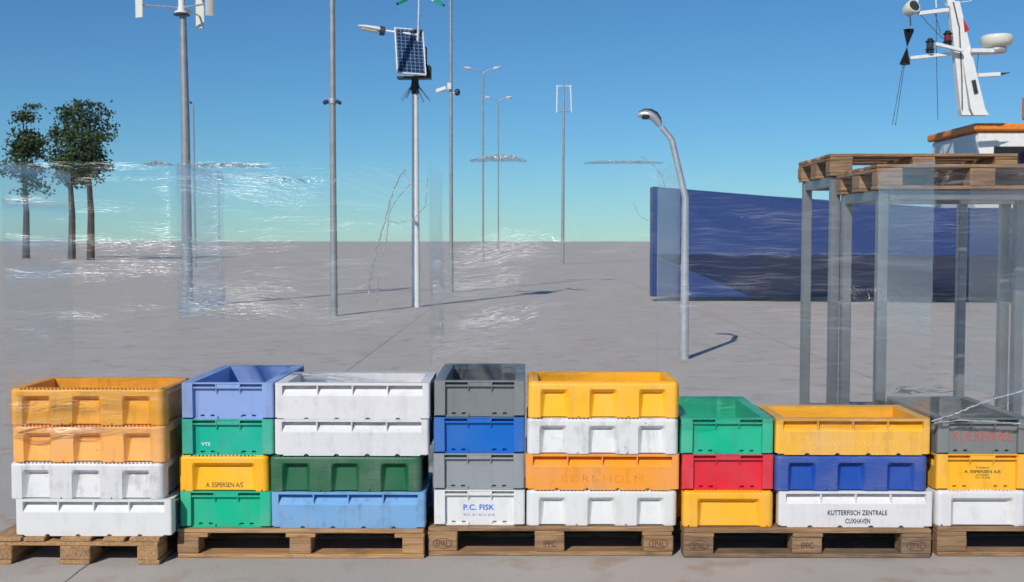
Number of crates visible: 29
